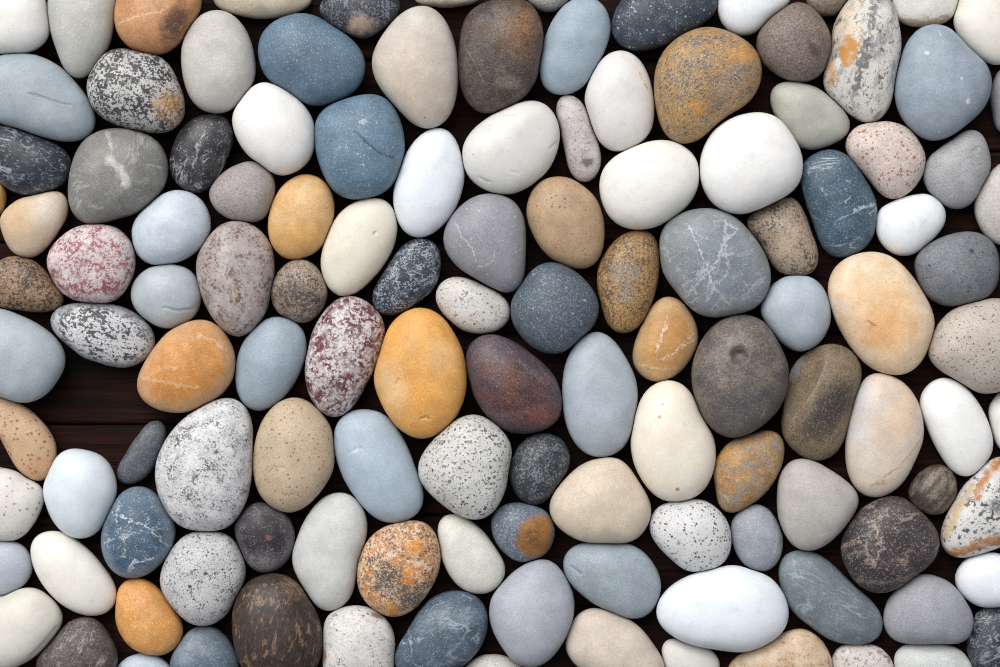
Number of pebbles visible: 126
